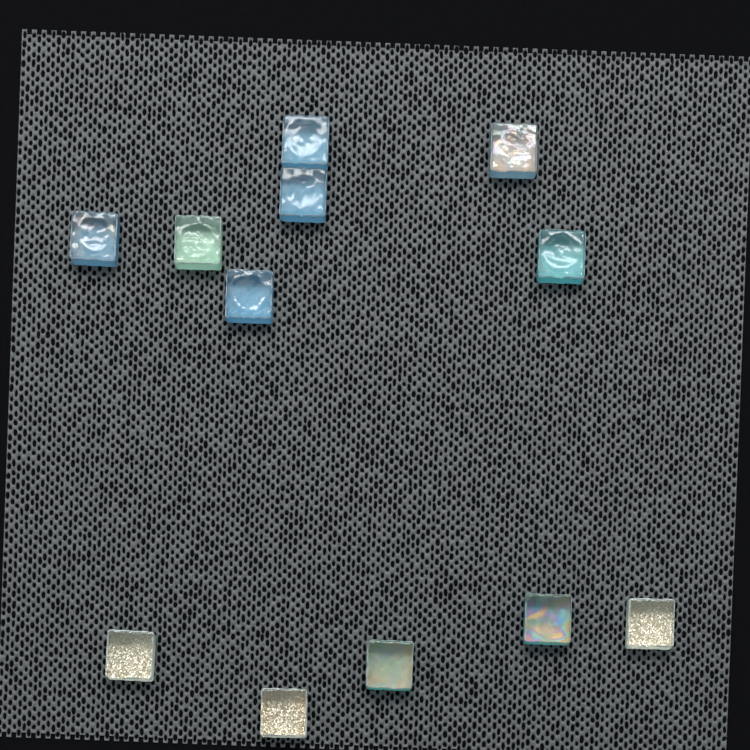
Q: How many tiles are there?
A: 12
